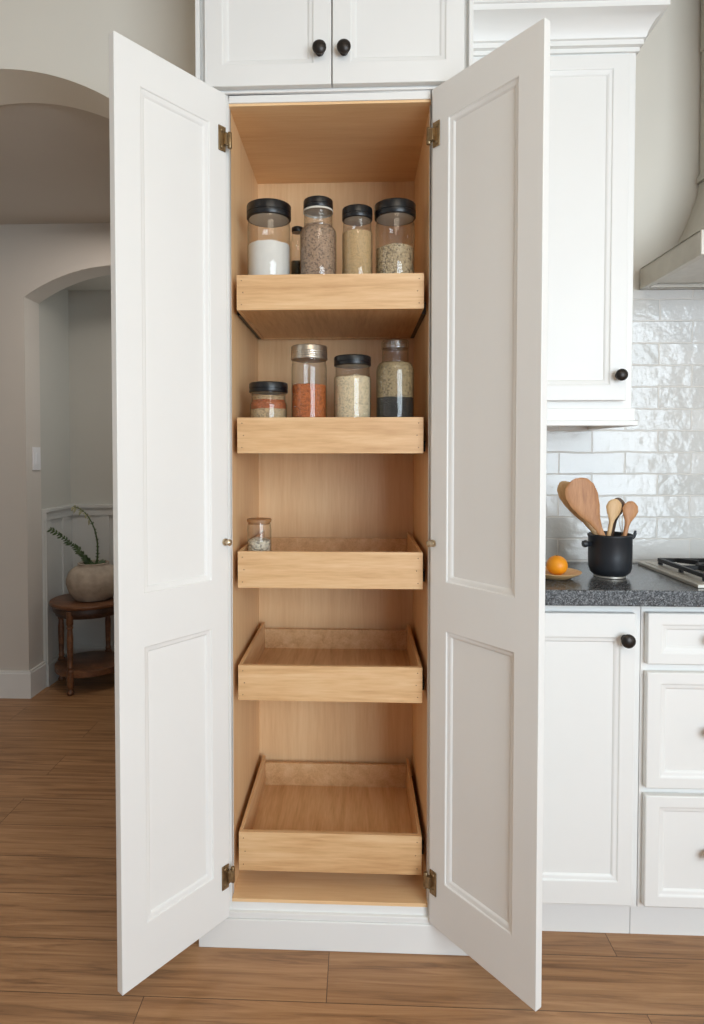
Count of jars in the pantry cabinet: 10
